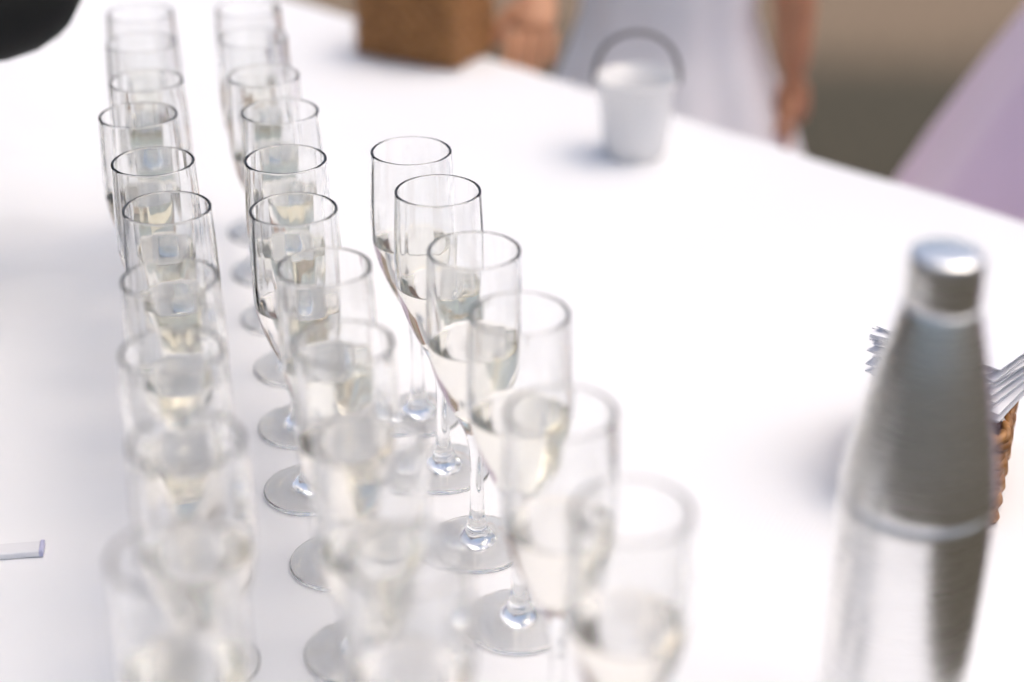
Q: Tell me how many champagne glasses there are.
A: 26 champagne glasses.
